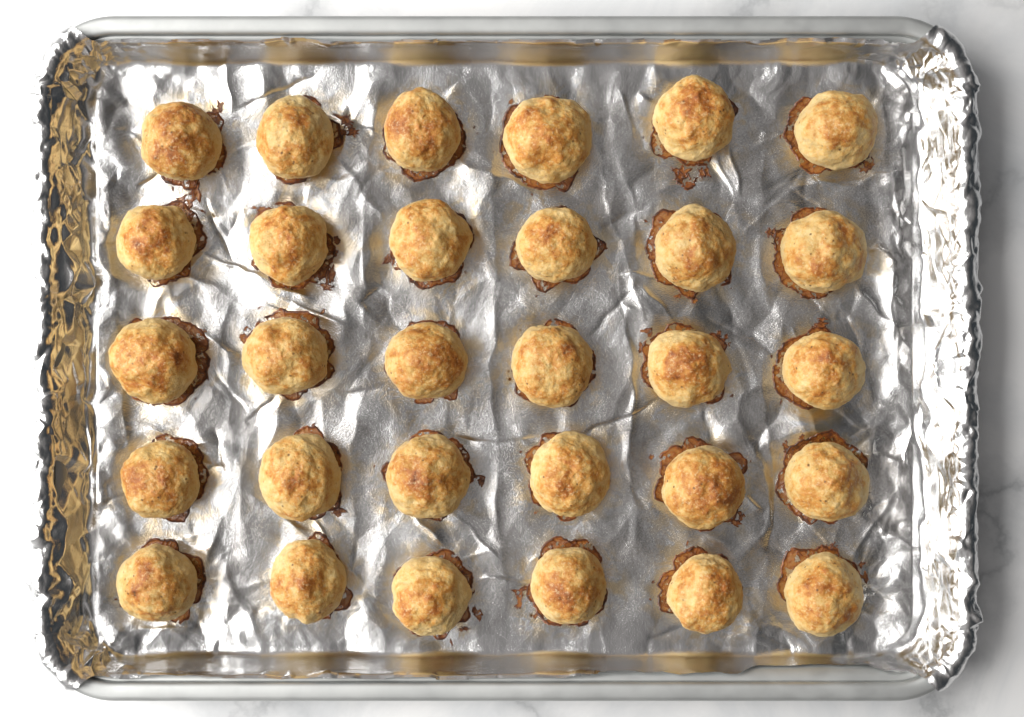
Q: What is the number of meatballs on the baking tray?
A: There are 30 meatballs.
